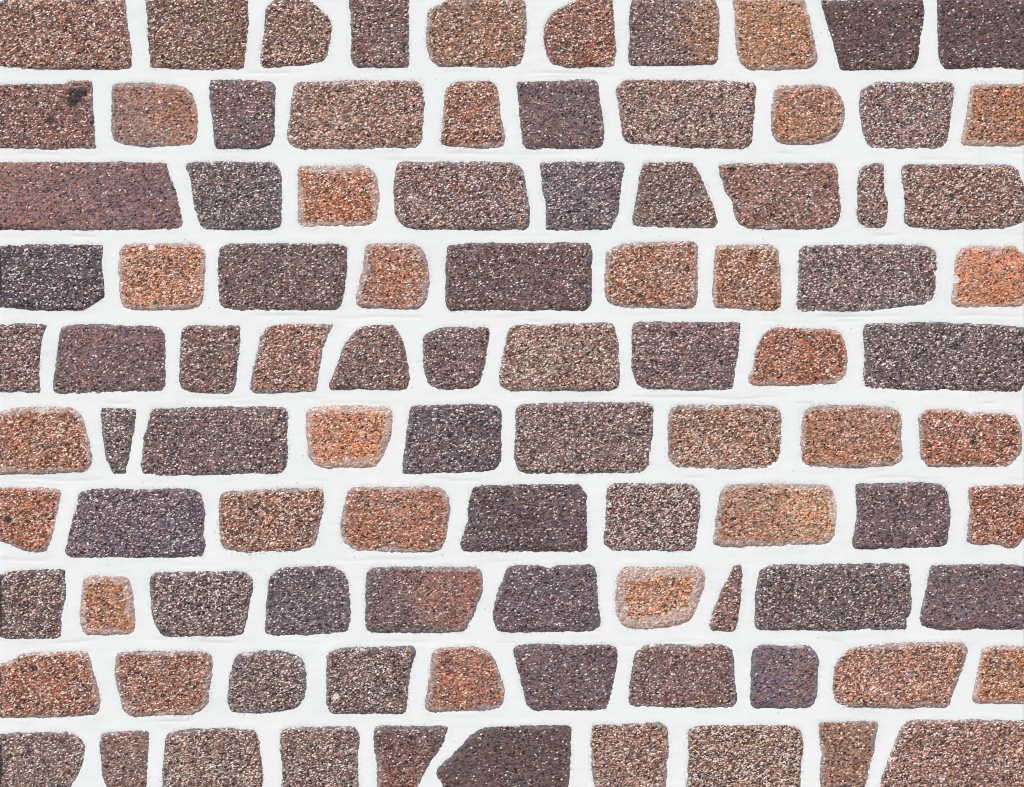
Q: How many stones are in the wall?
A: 96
